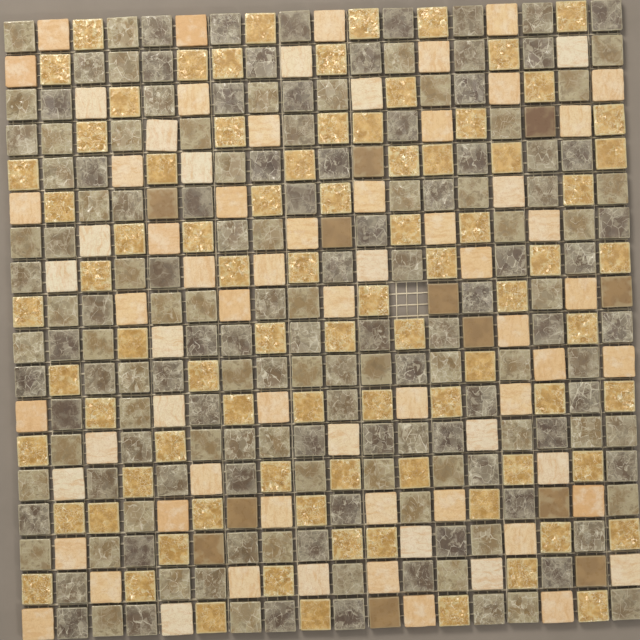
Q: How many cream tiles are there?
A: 70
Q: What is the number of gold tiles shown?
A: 84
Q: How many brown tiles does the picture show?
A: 12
